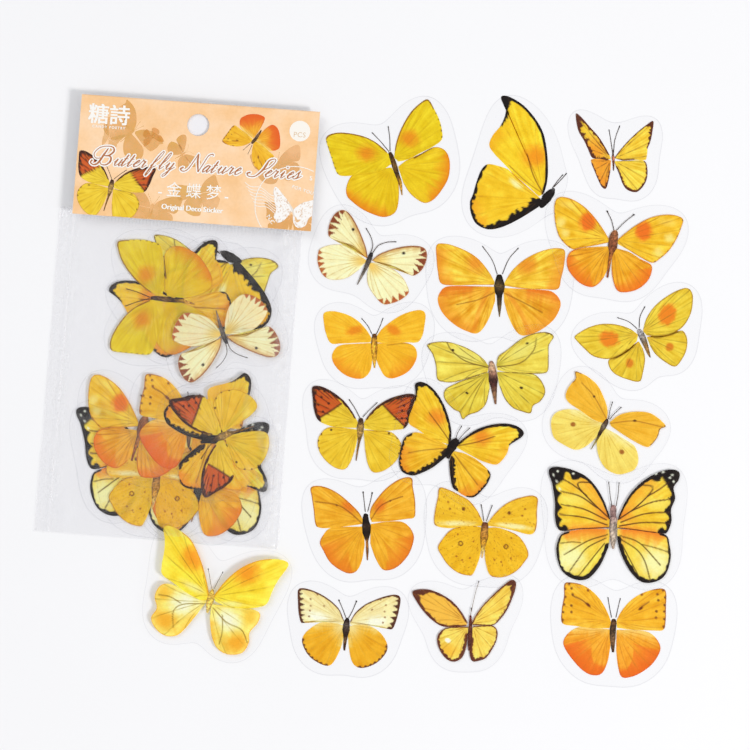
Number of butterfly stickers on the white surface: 32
